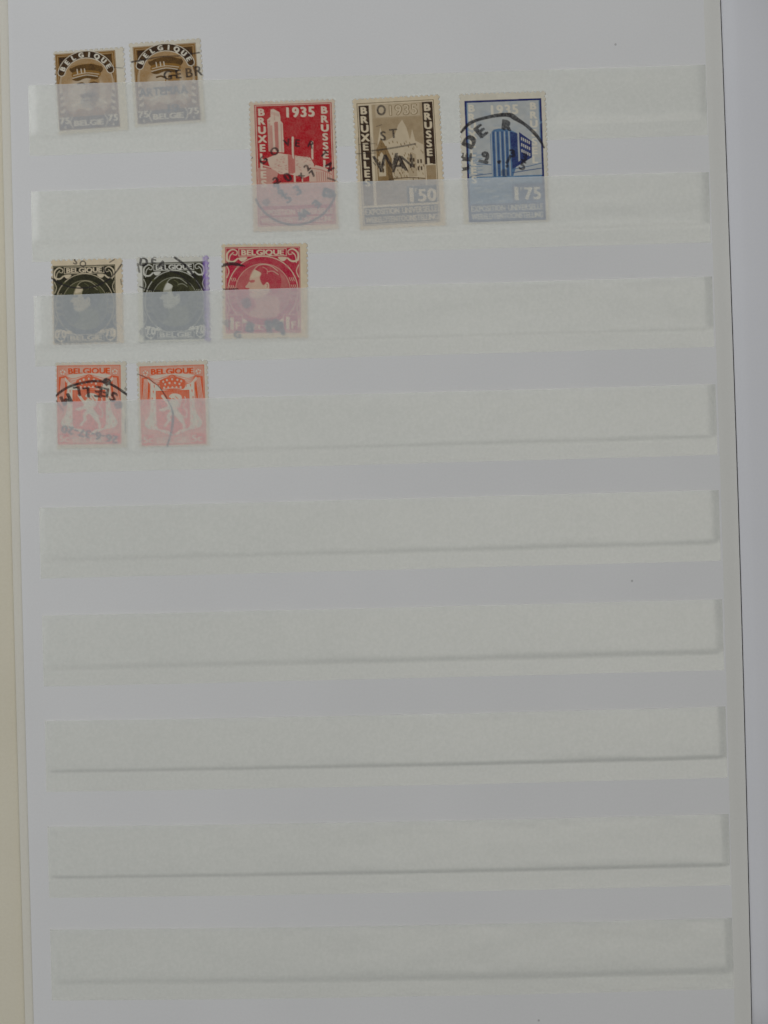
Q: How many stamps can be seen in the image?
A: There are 10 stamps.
